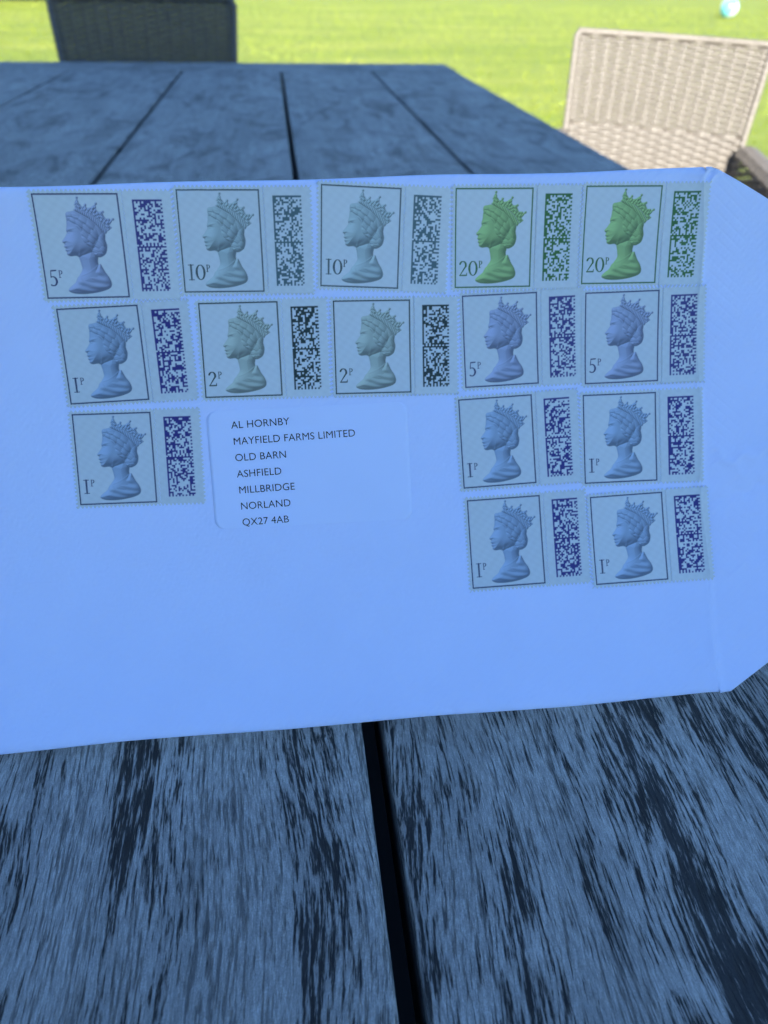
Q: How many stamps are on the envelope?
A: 15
